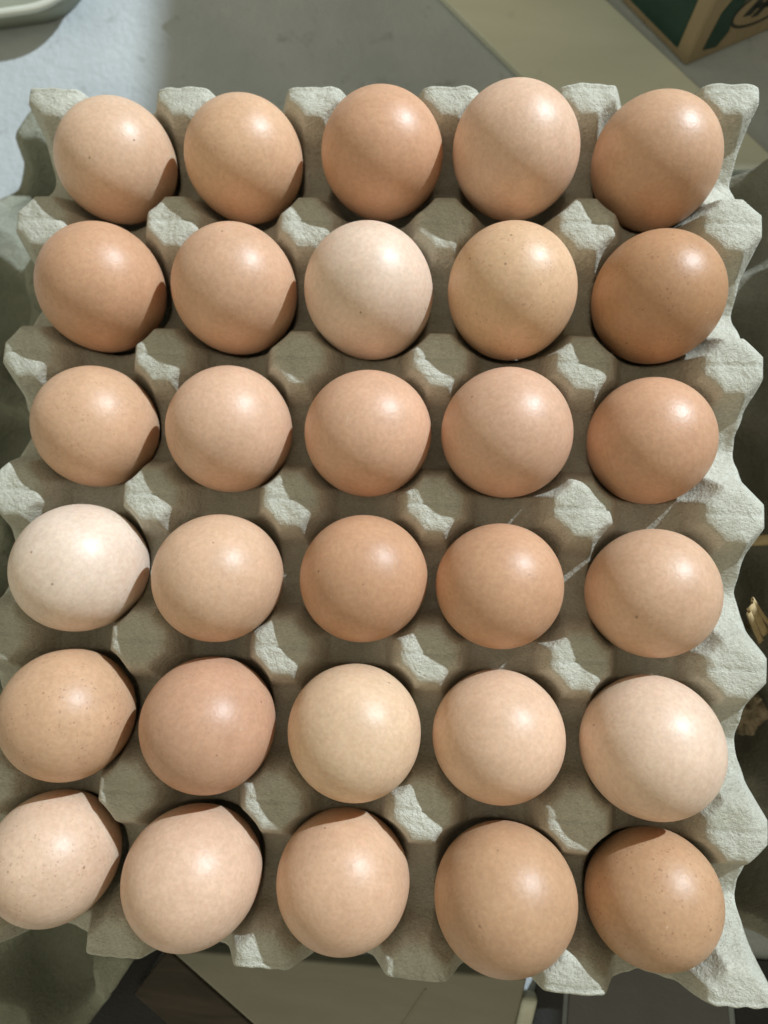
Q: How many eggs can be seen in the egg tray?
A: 30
